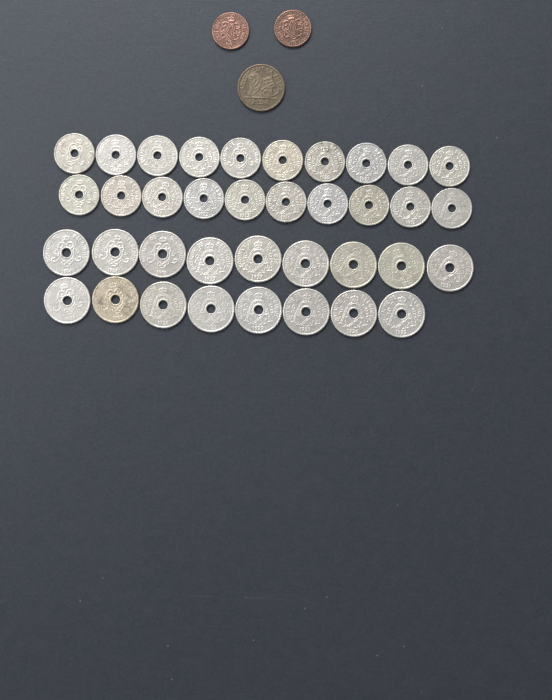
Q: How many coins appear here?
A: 40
